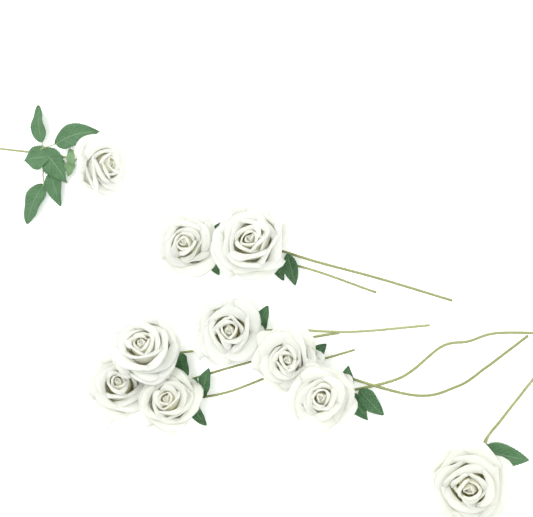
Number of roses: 10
